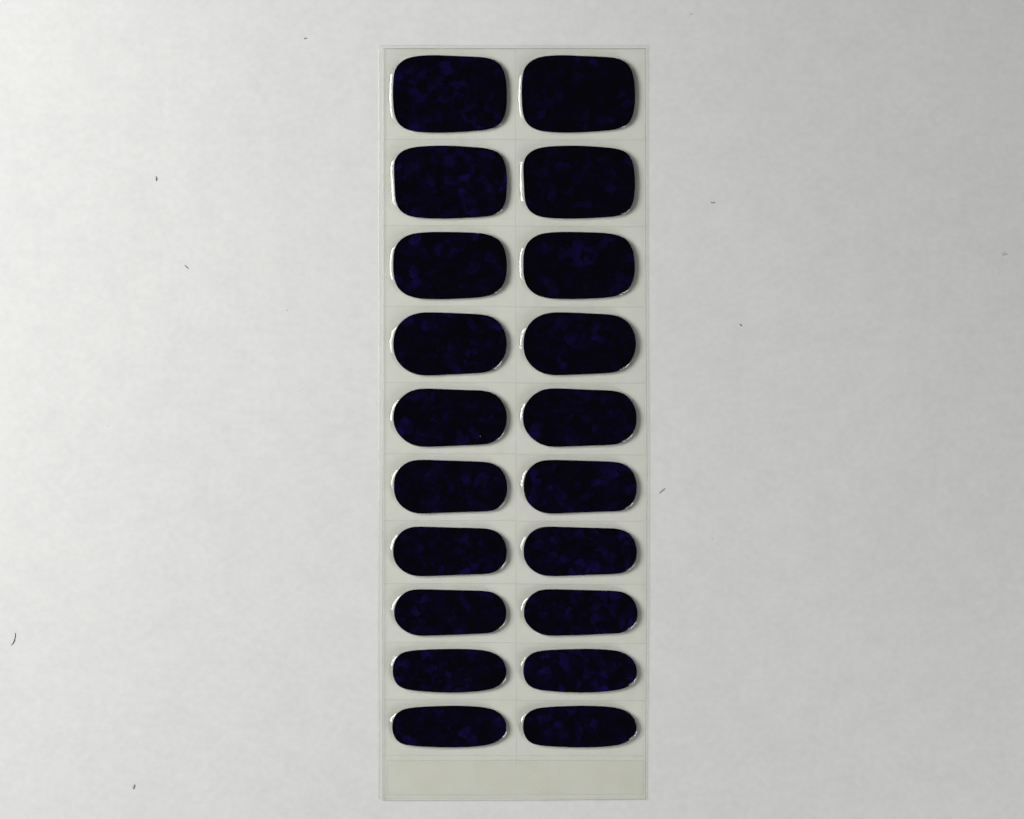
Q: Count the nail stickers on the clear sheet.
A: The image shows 20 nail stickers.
